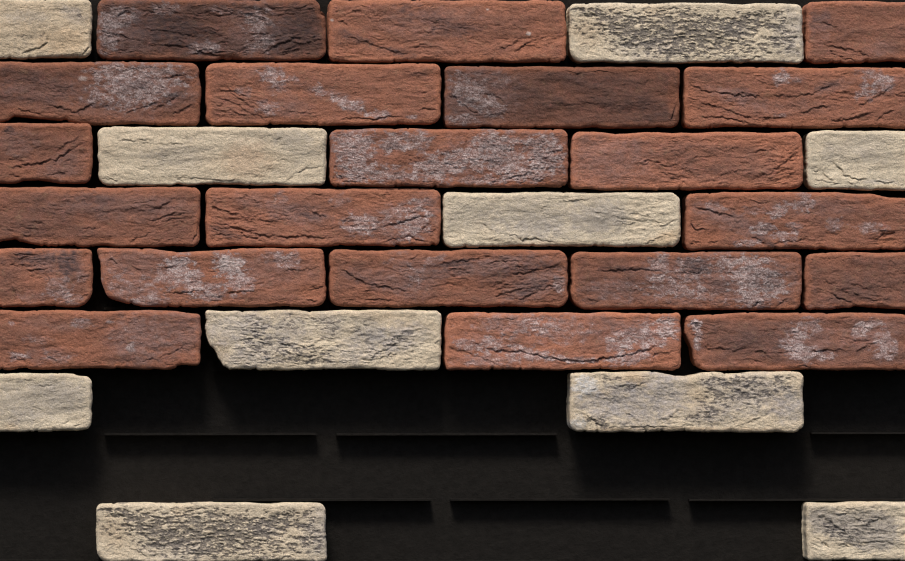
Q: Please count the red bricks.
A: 21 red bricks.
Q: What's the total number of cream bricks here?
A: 10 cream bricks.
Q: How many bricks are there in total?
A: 31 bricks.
